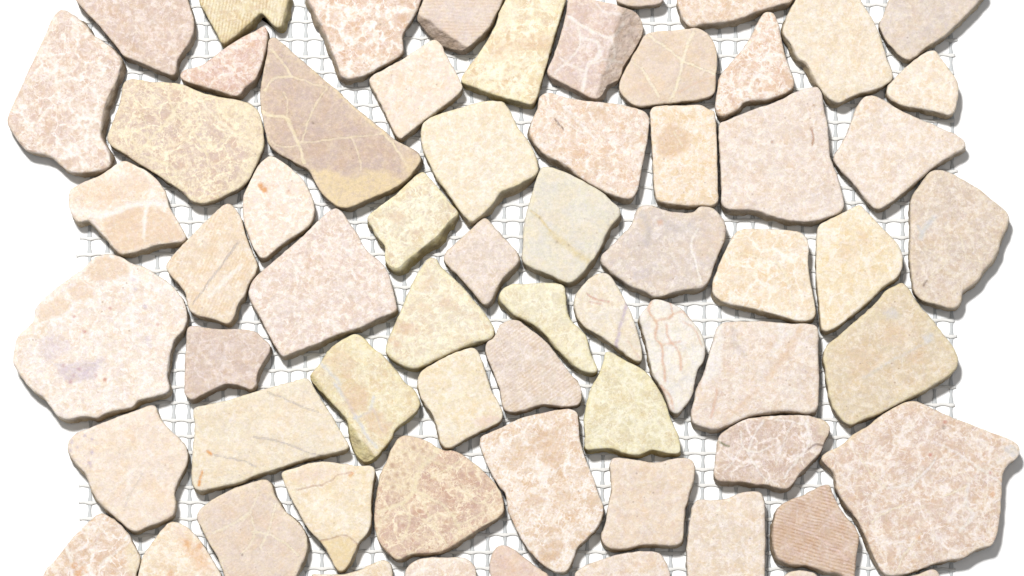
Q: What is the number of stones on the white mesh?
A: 65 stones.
